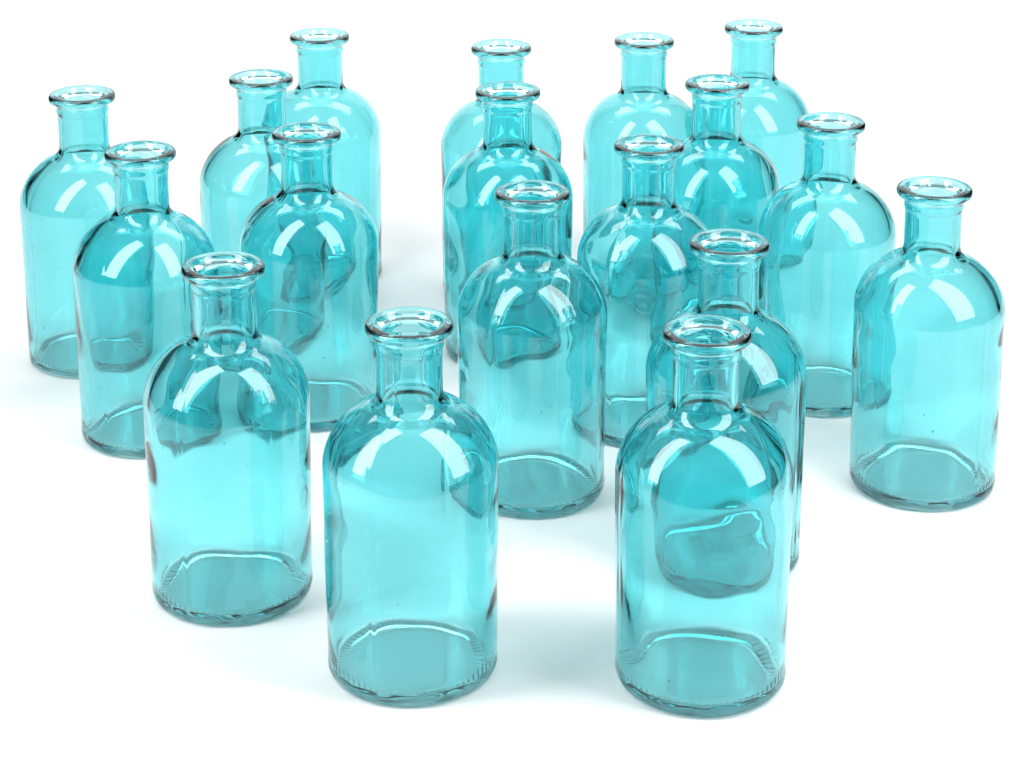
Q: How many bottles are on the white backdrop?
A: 18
